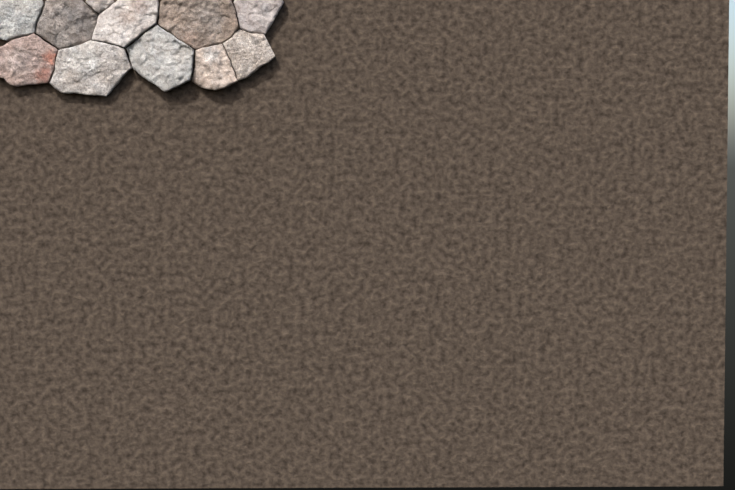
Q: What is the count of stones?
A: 11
